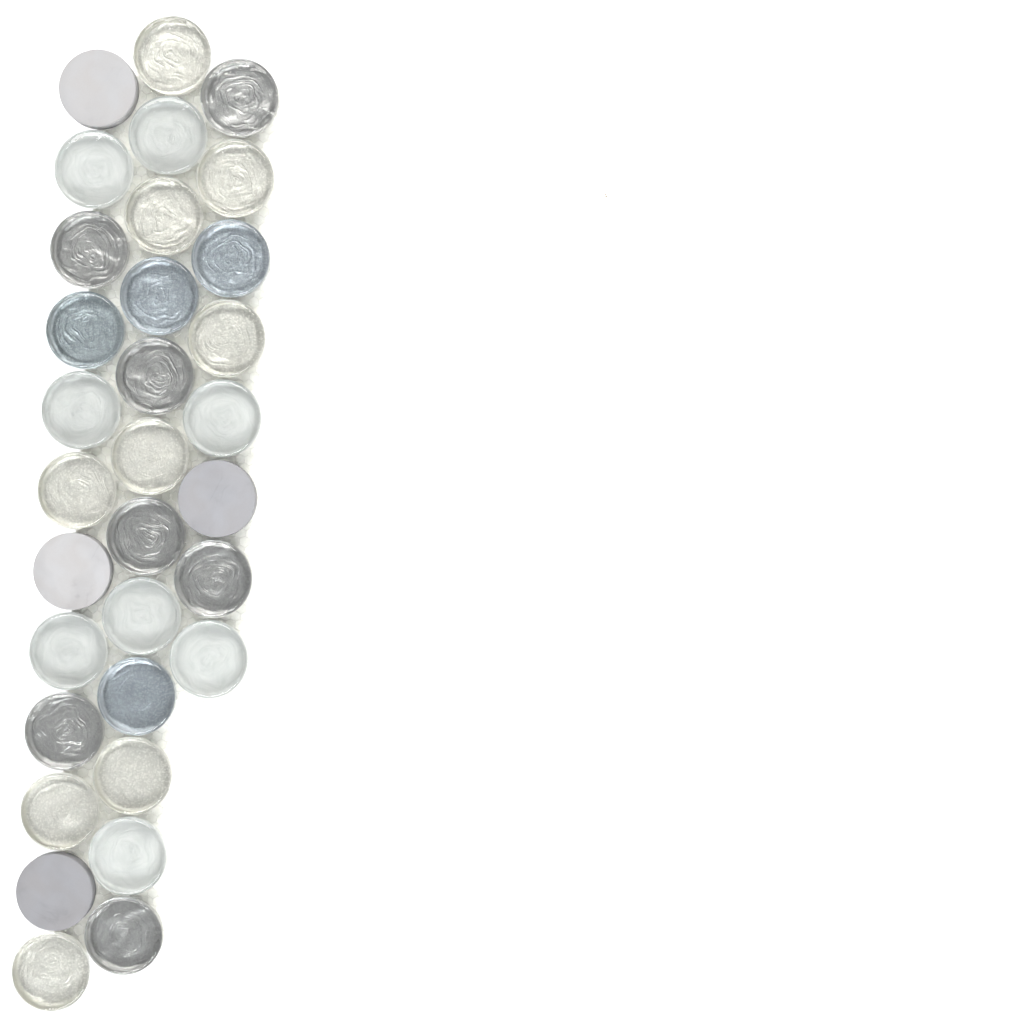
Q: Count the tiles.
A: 32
